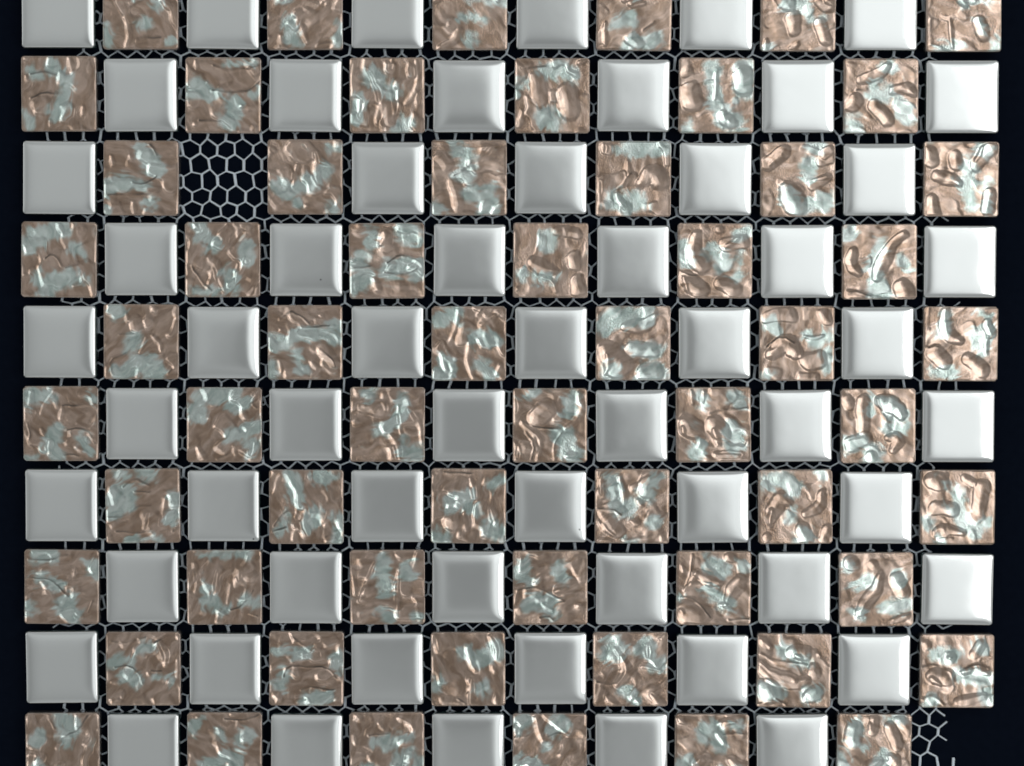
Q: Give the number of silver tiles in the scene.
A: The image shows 58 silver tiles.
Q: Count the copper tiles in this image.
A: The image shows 60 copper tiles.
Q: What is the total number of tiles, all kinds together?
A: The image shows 118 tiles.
